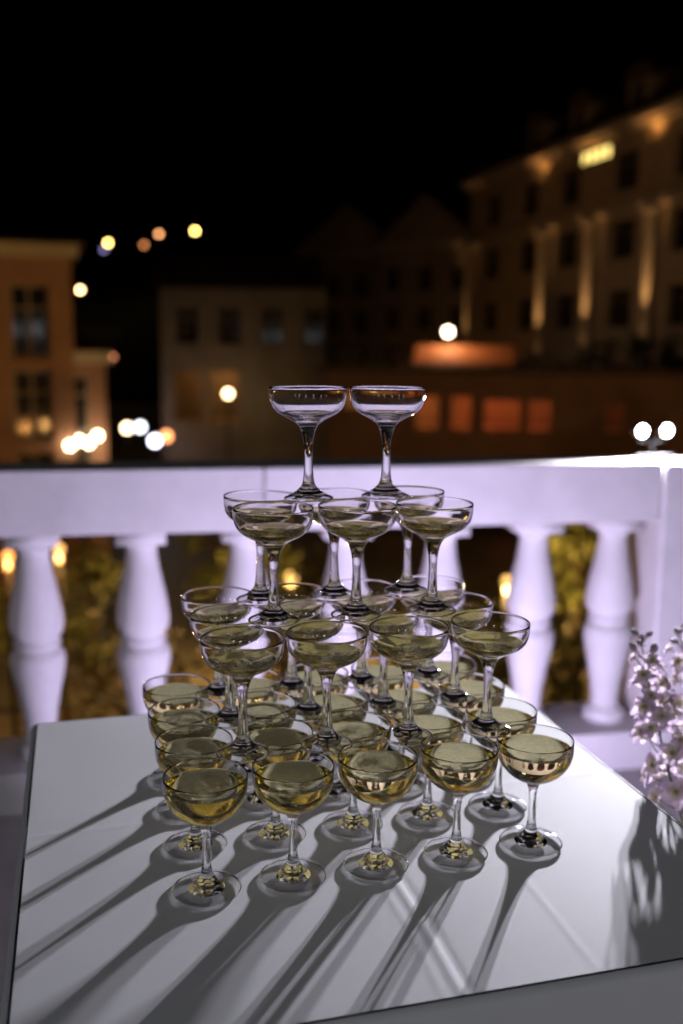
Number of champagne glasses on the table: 40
